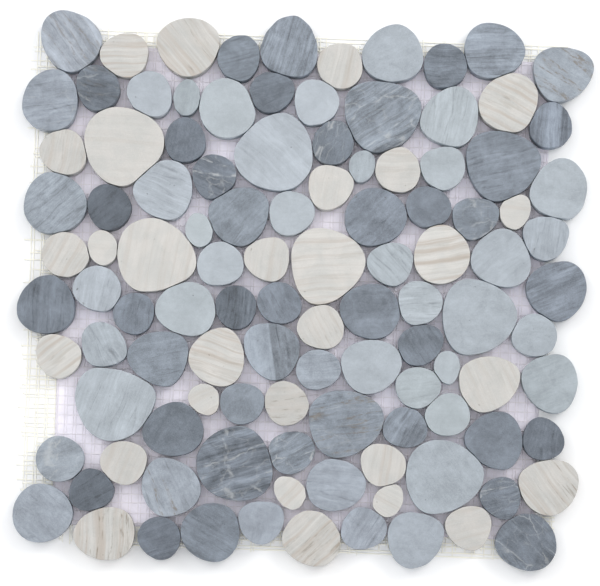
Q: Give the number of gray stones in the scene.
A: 81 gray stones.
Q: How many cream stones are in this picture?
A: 29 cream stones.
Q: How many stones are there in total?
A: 110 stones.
